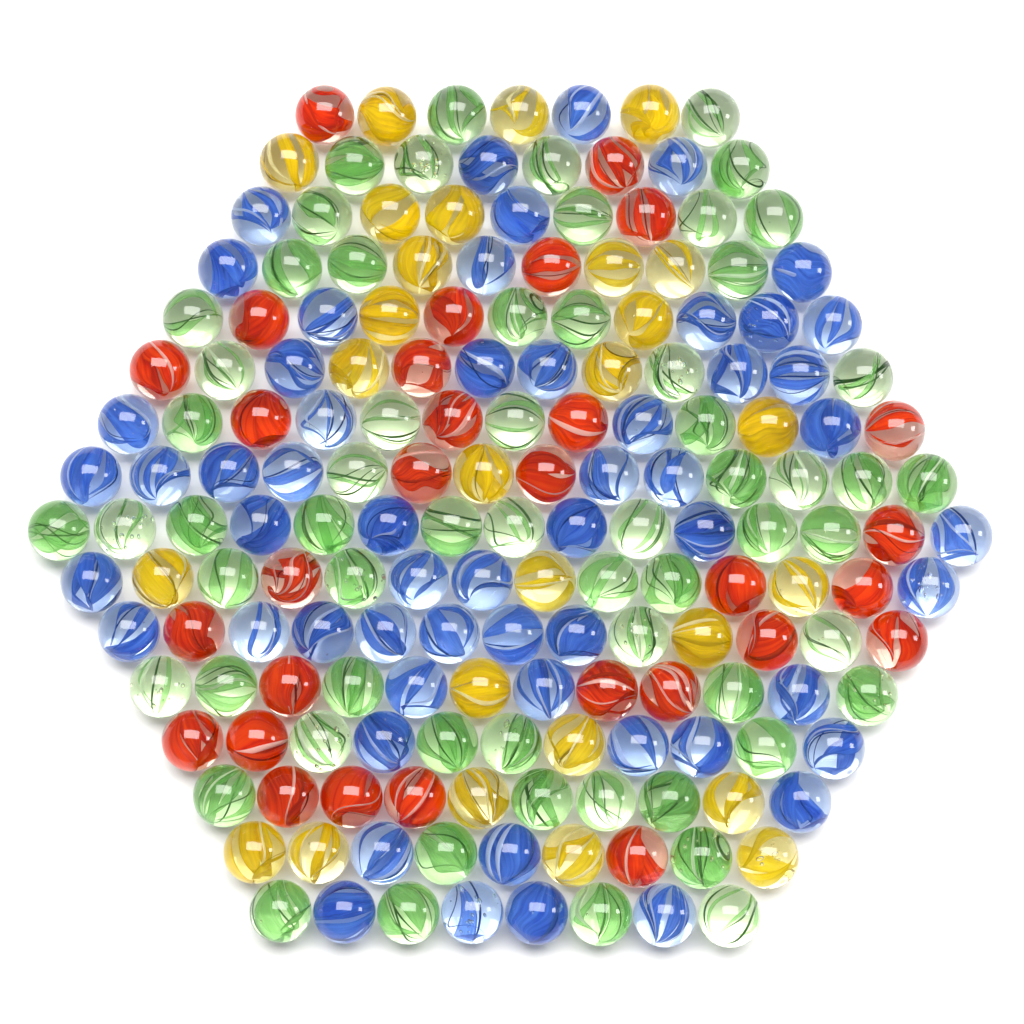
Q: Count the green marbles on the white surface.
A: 62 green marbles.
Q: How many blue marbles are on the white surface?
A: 57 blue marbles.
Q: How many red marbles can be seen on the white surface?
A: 30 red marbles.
